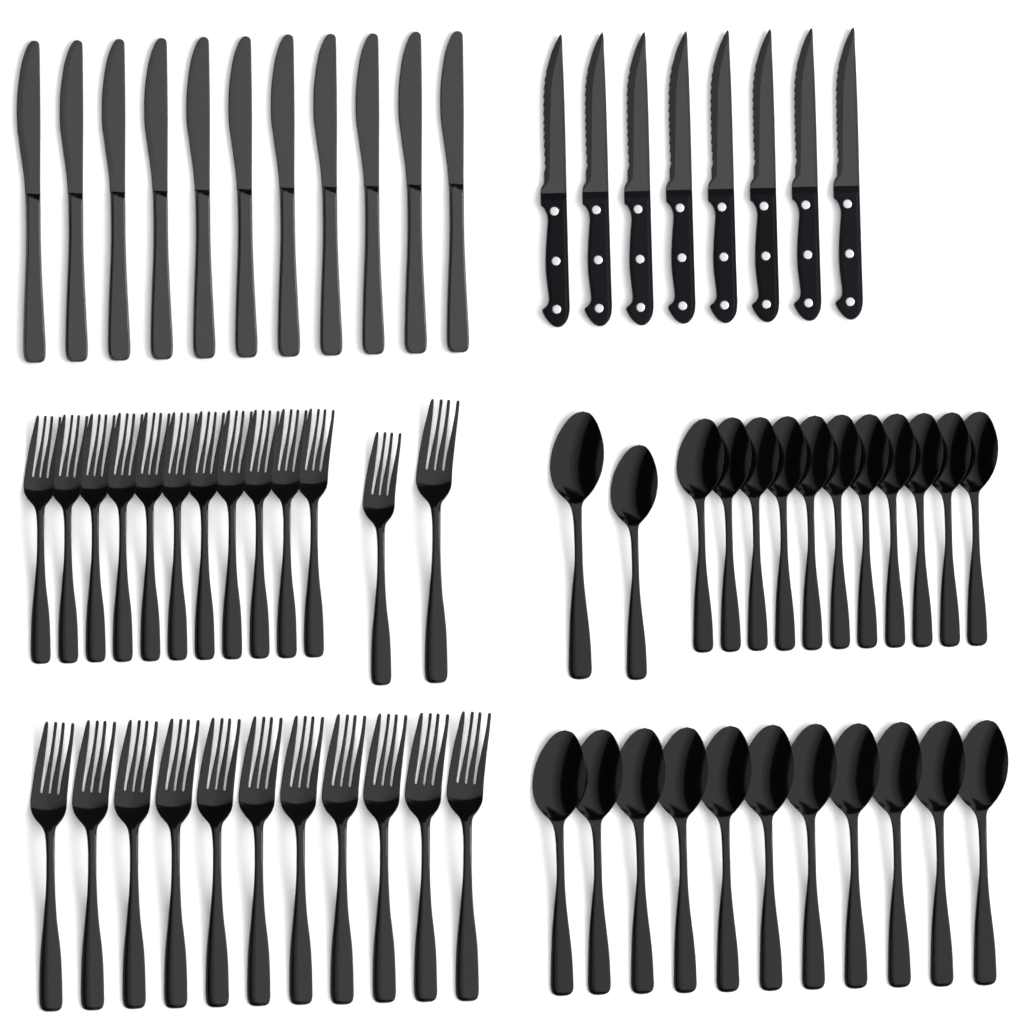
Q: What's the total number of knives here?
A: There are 19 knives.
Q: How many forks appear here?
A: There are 24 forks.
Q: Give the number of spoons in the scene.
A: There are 24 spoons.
